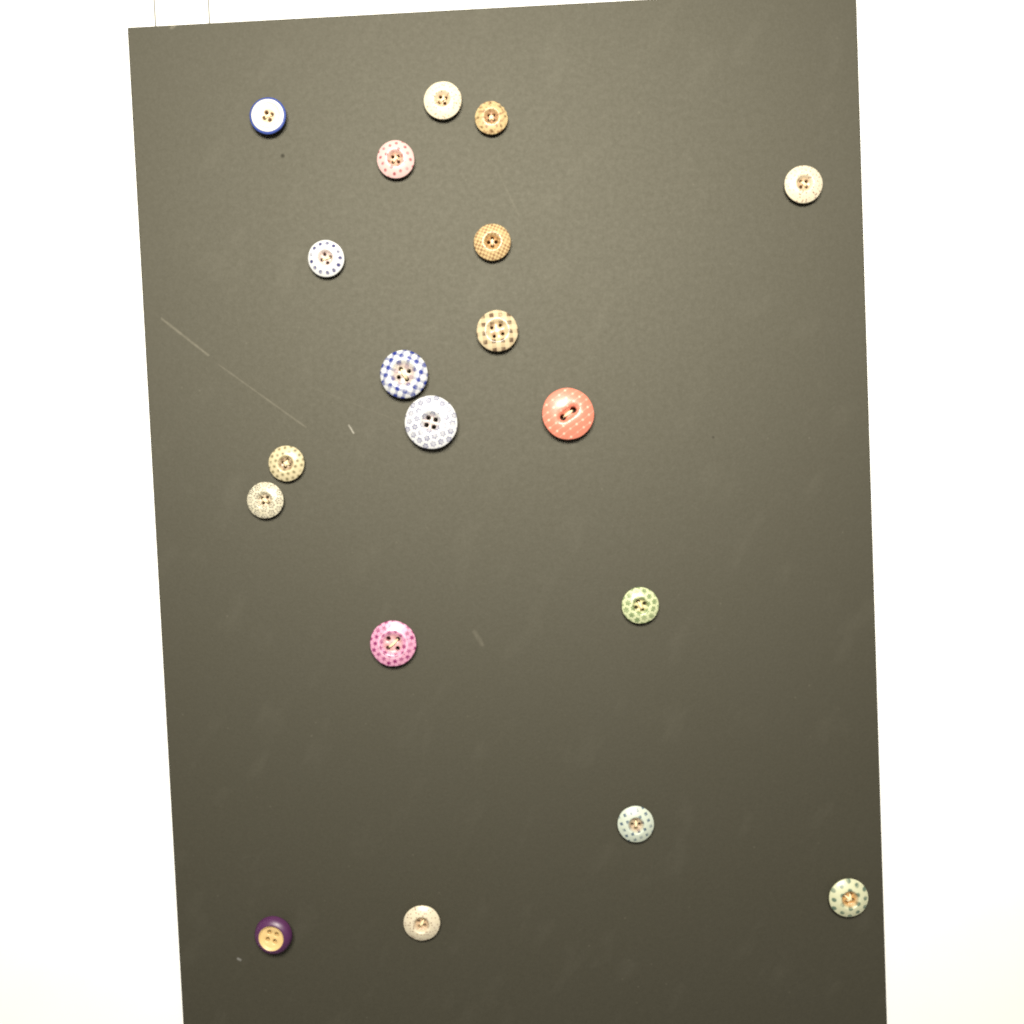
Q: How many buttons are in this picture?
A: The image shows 19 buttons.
